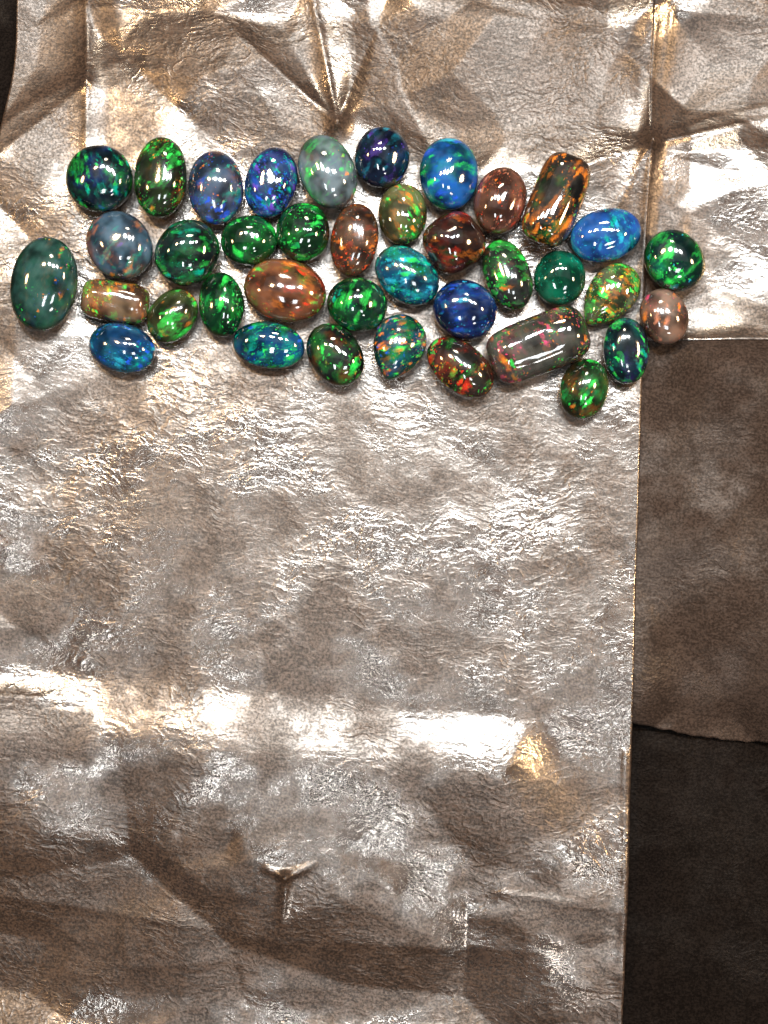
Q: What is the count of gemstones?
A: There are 38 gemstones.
